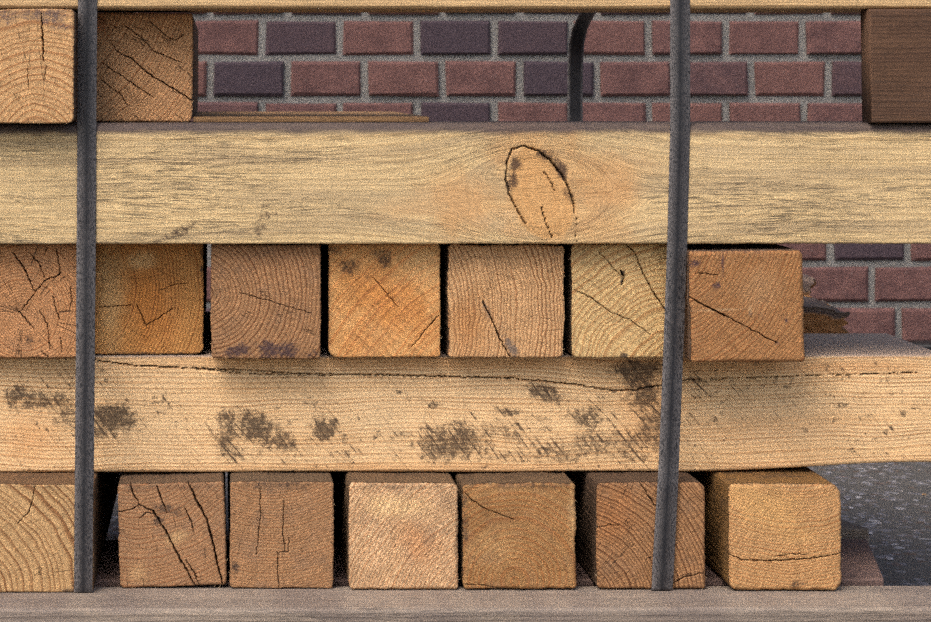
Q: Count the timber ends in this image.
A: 16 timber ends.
